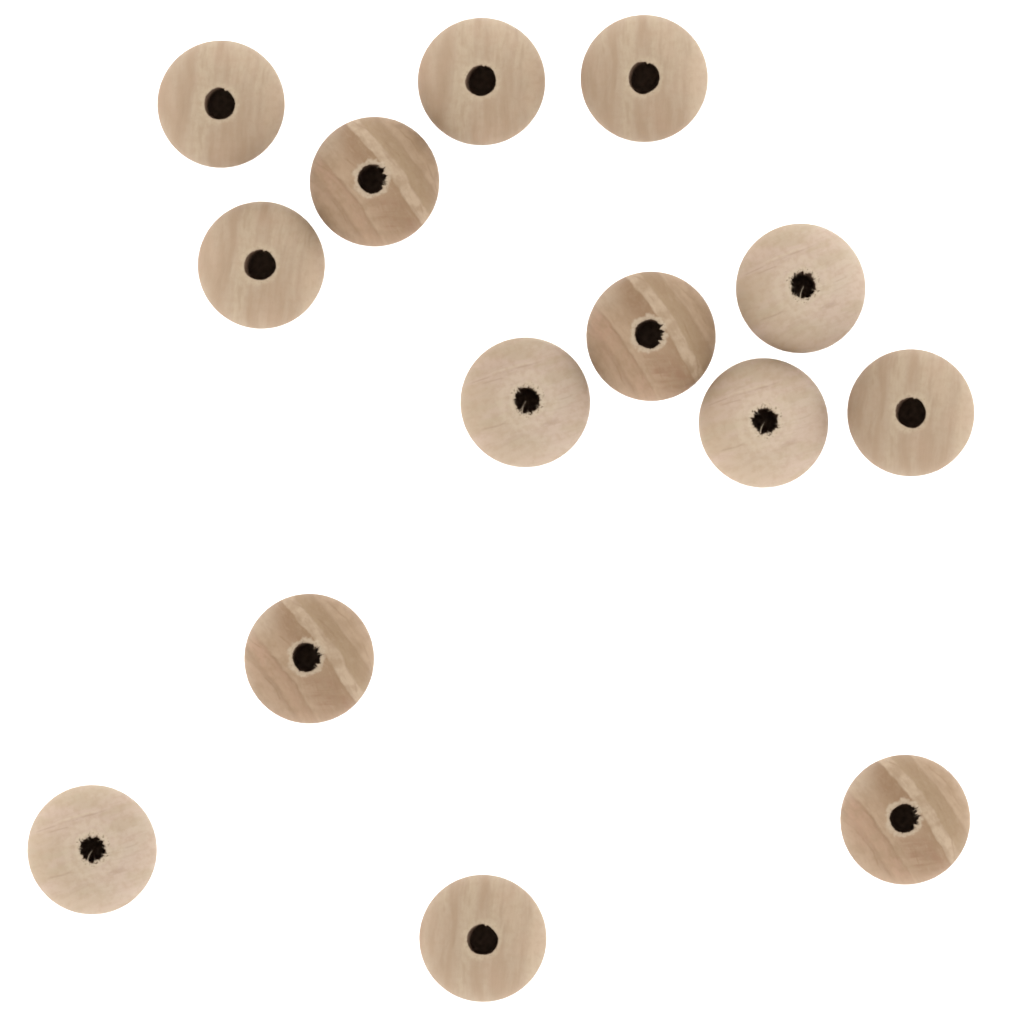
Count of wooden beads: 14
